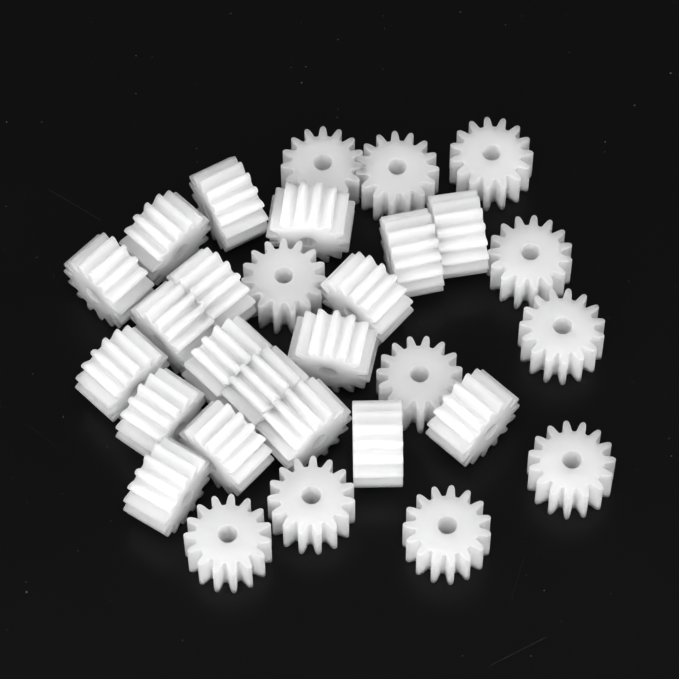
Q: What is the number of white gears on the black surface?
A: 30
